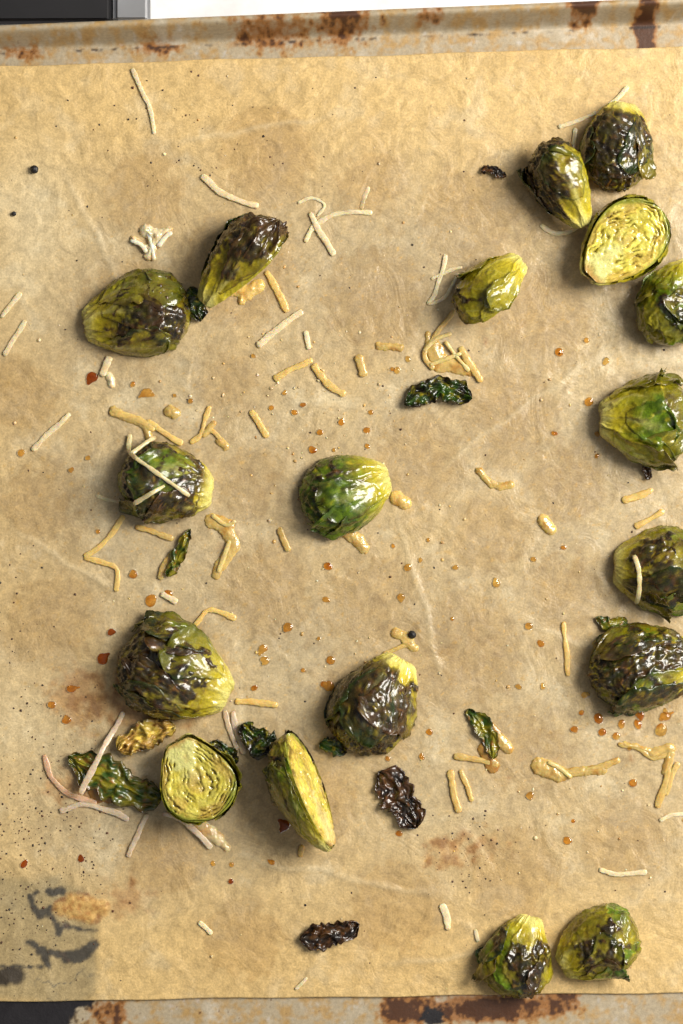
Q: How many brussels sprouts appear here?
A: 18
